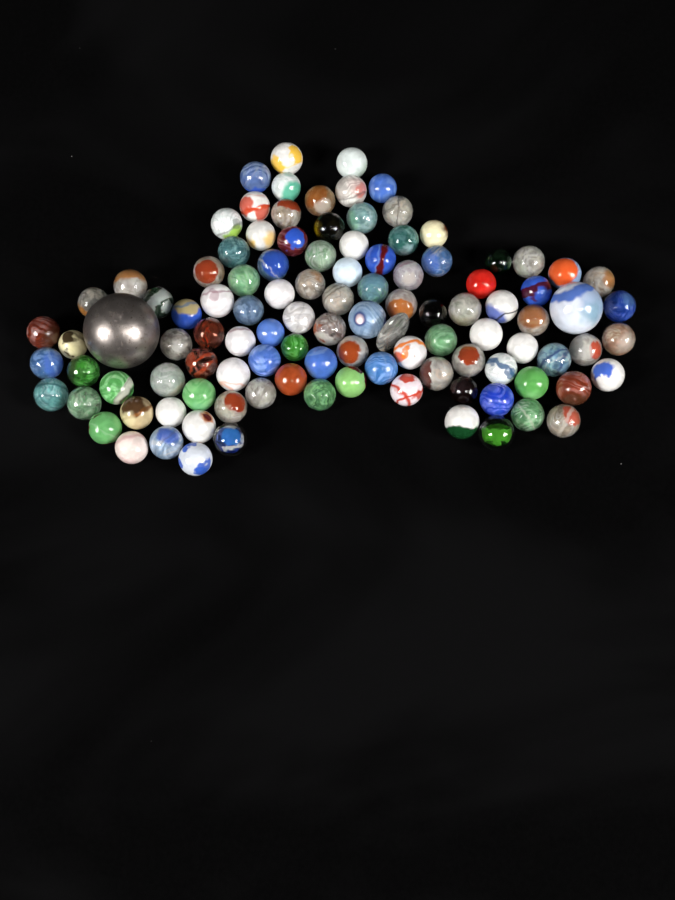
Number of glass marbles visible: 106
